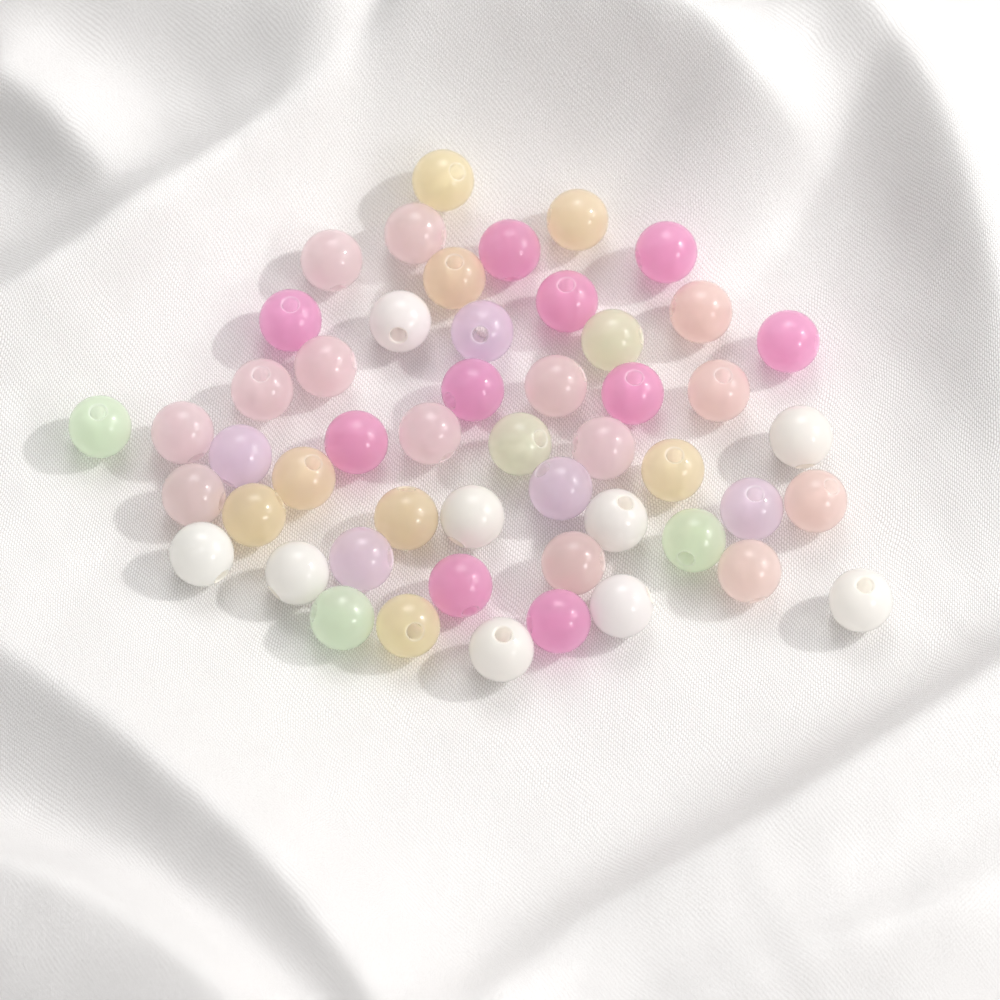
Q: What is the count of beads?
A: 51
